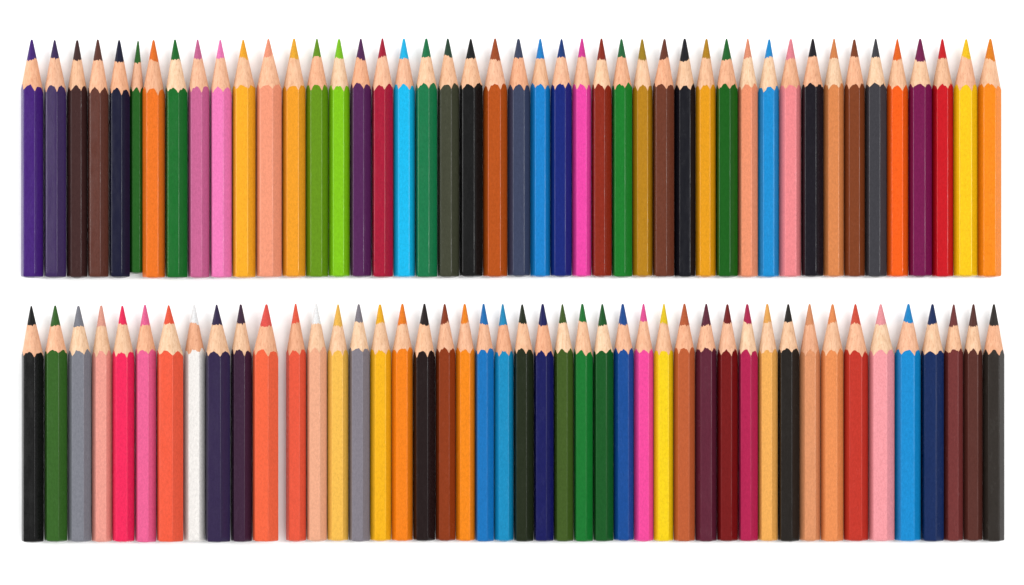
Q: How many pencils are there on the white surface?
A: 90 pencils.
